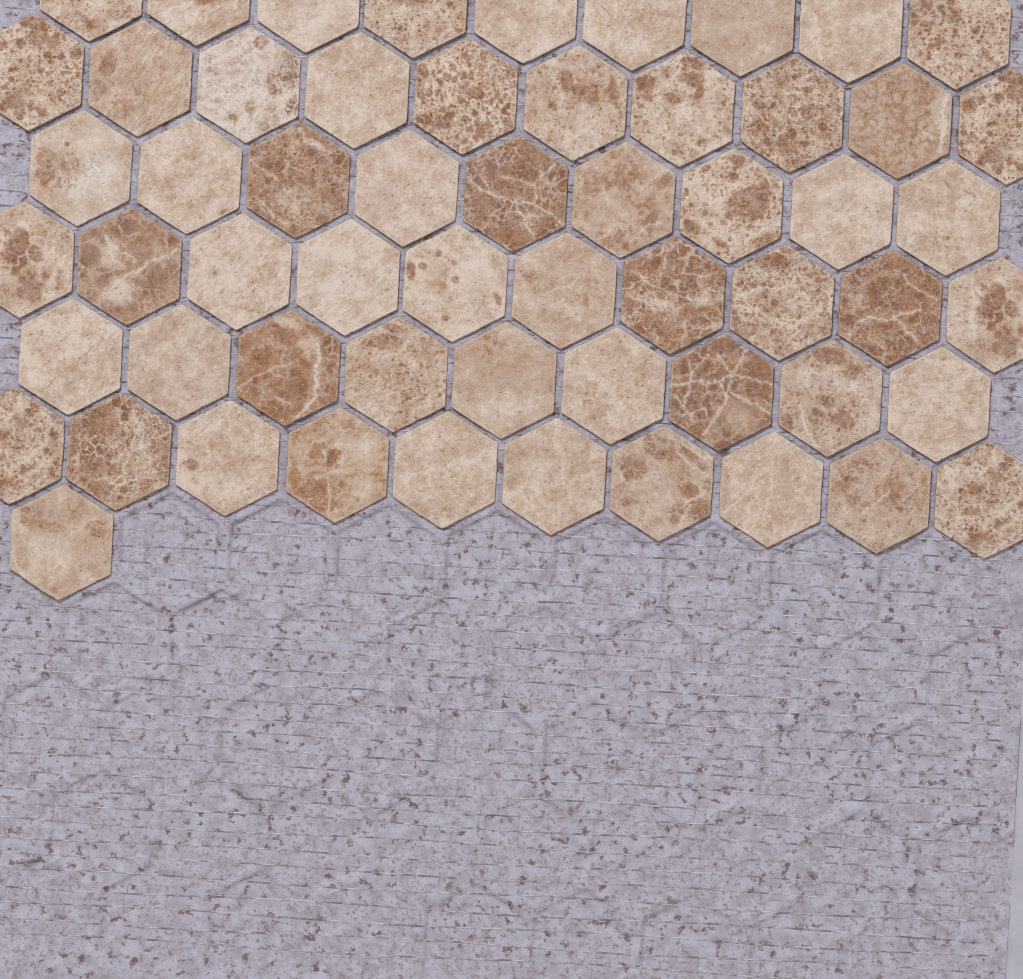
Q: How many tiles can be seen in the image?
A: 58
